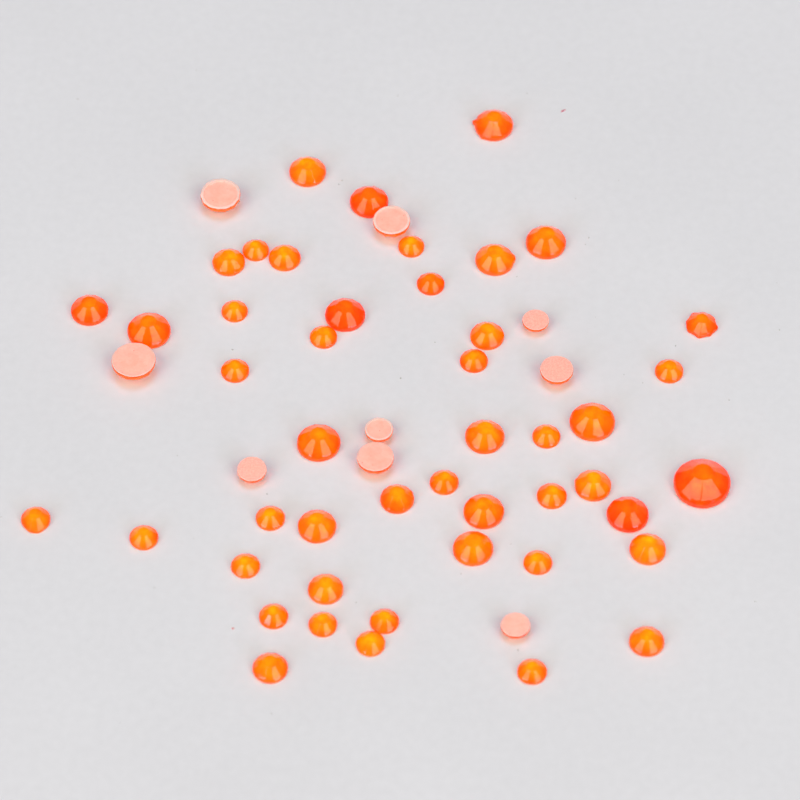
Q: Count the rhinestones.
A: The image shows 56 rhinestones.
